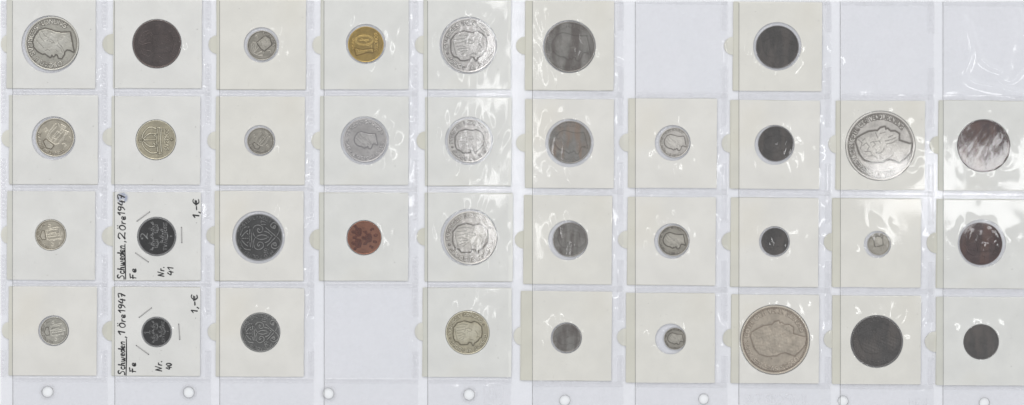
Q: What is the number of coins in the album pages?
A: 36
